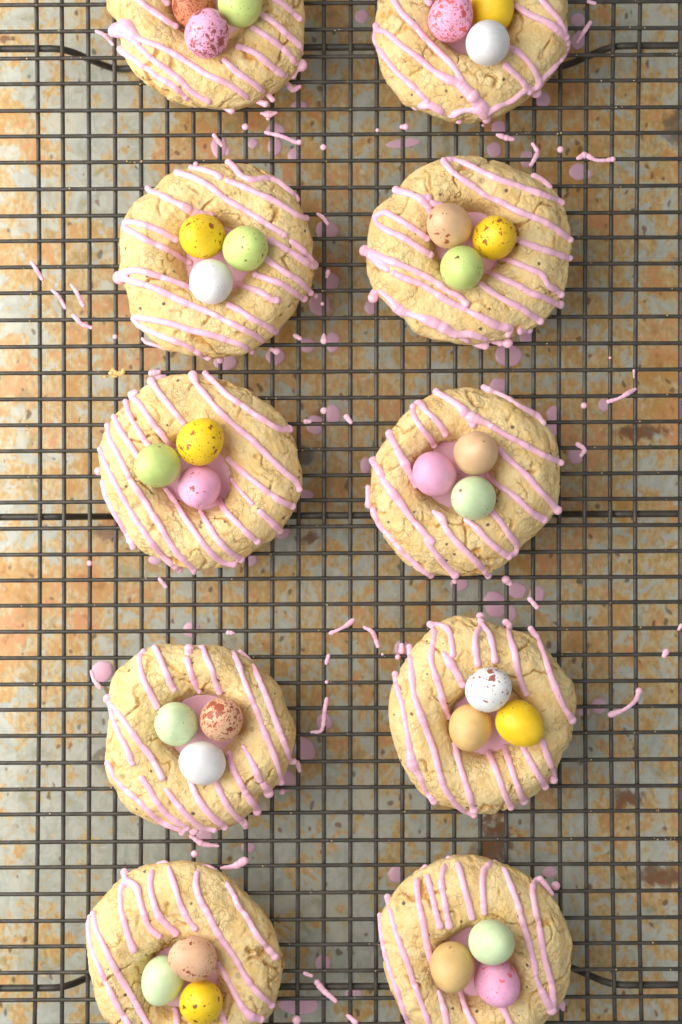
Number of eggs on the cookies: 30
